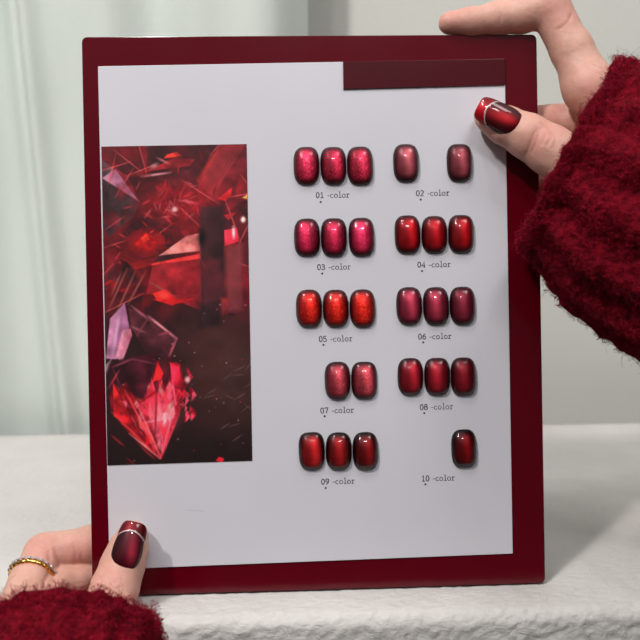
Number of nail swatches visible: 26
